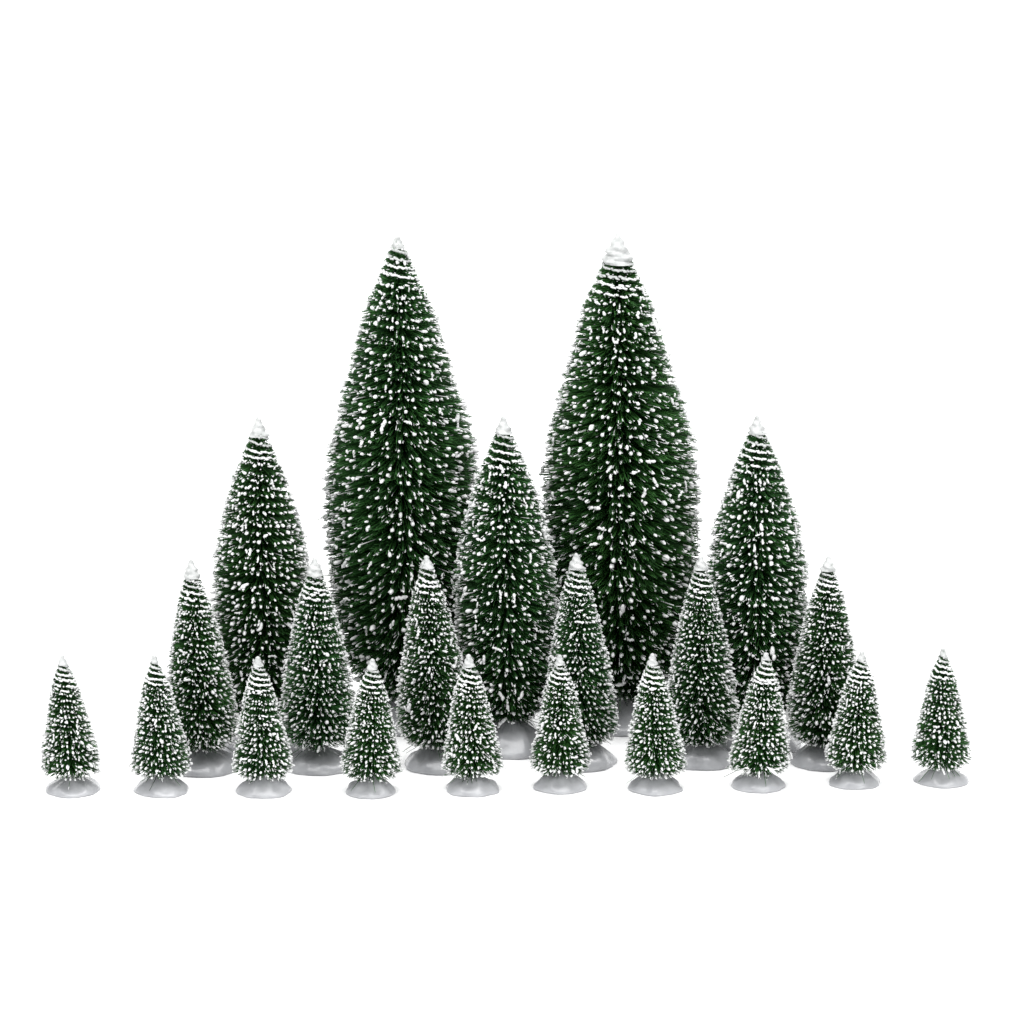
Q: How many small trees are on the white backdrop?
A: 10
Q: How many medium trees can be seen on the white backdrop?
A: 6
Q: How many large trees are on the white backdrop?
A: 3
